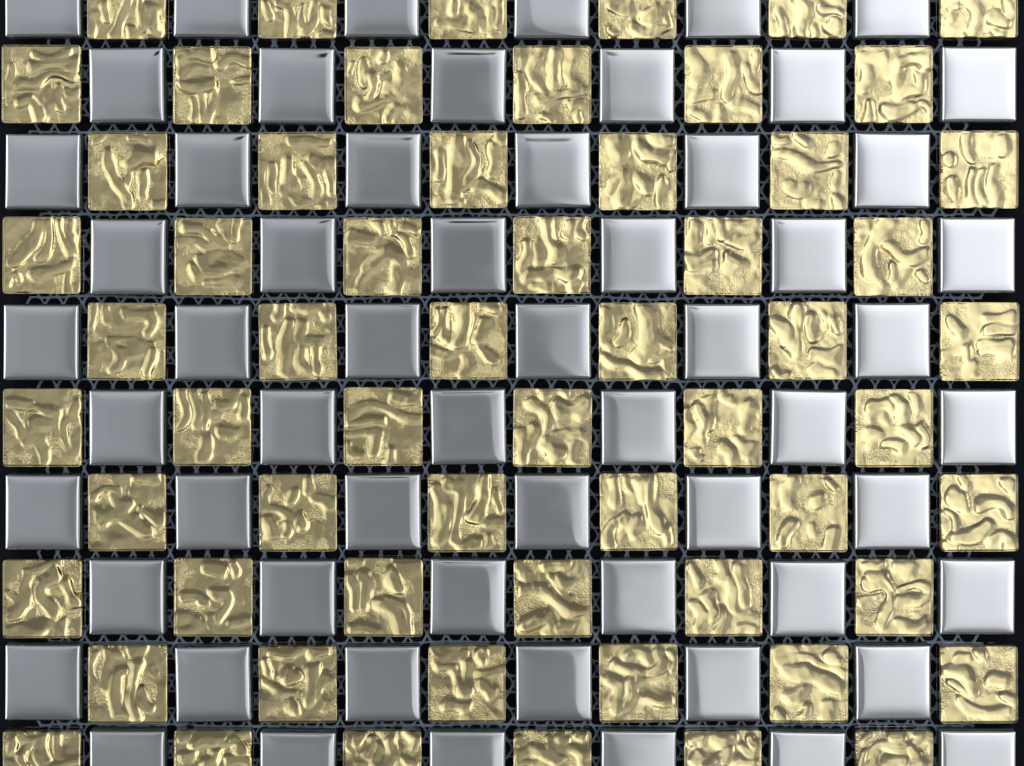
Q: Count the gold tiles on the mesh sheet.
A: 60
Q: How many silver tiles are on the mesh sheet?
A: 60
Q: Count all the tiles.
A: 120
